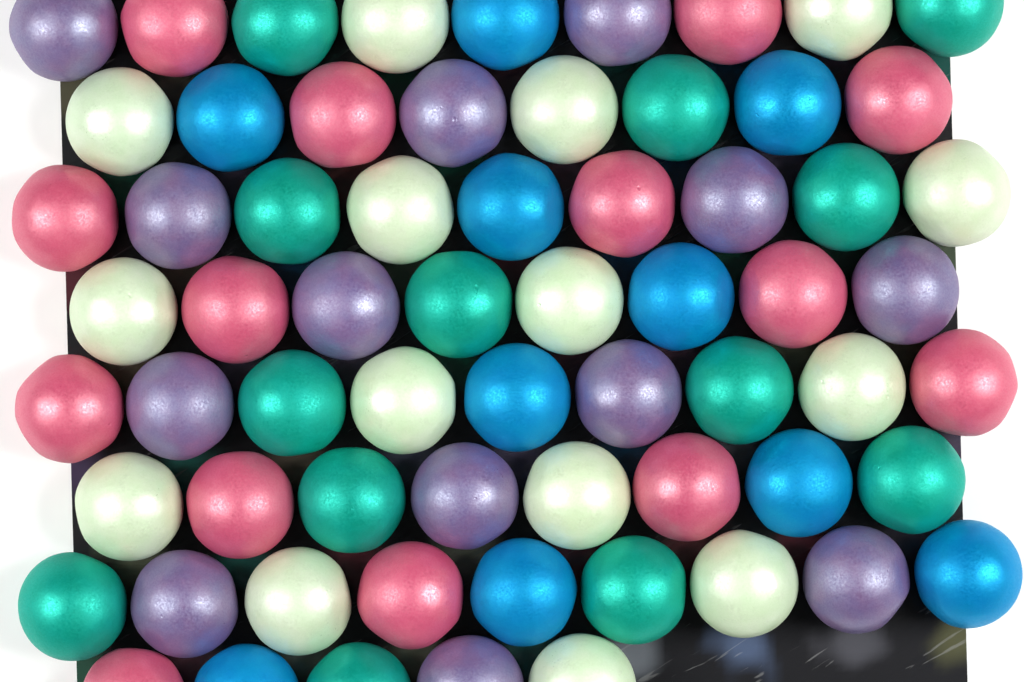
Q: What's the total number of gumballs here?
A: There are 65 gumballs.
